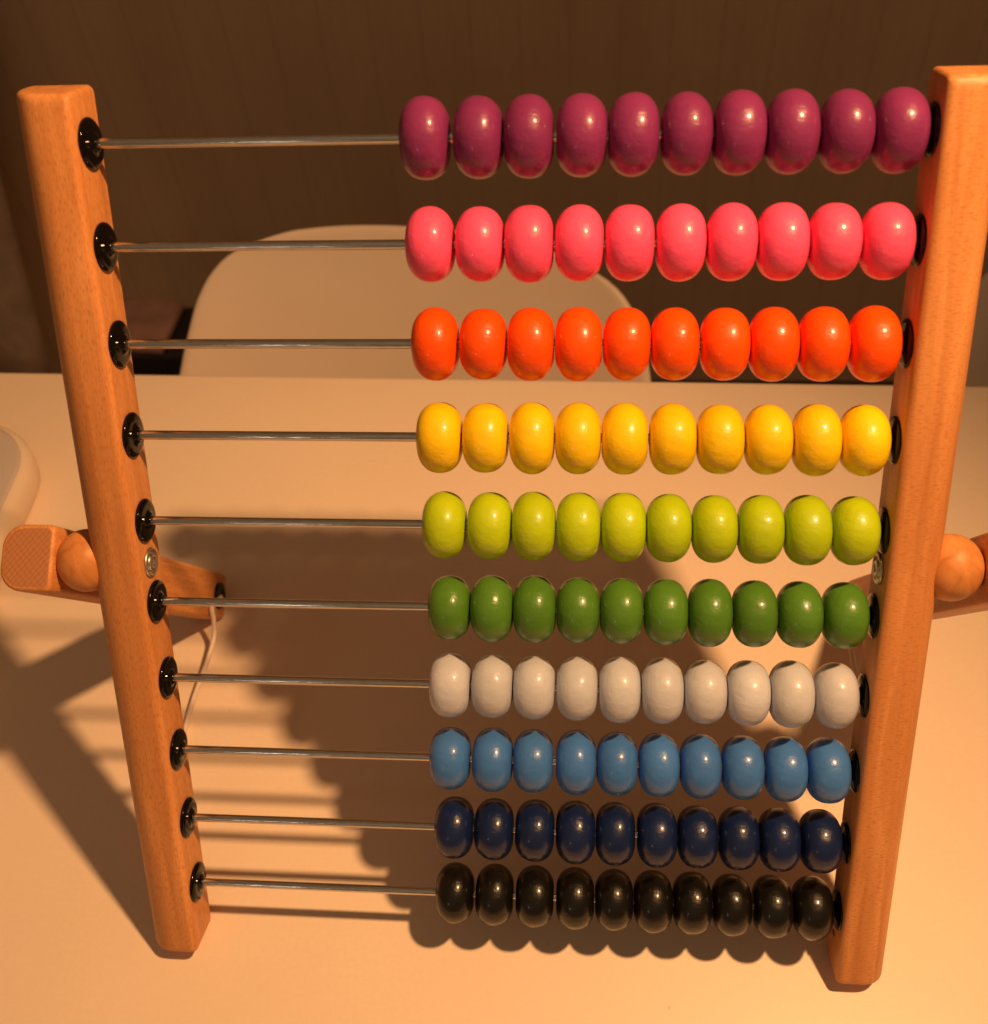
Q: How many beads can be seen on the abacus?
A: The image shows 100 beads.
